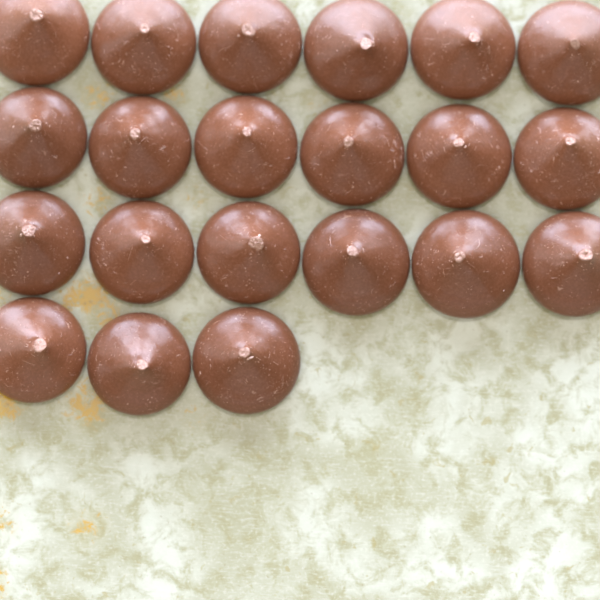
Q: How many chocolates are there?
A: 21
